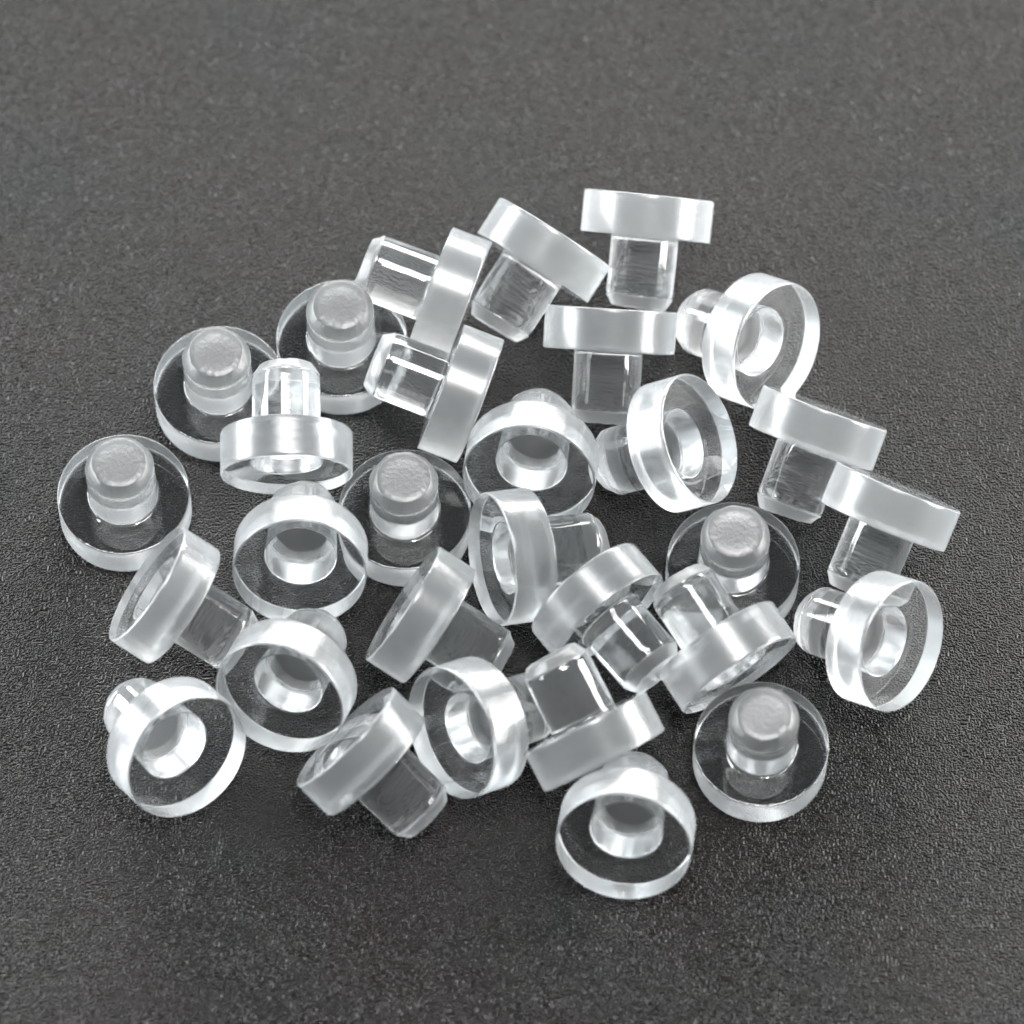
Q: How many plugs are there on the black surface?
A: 30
